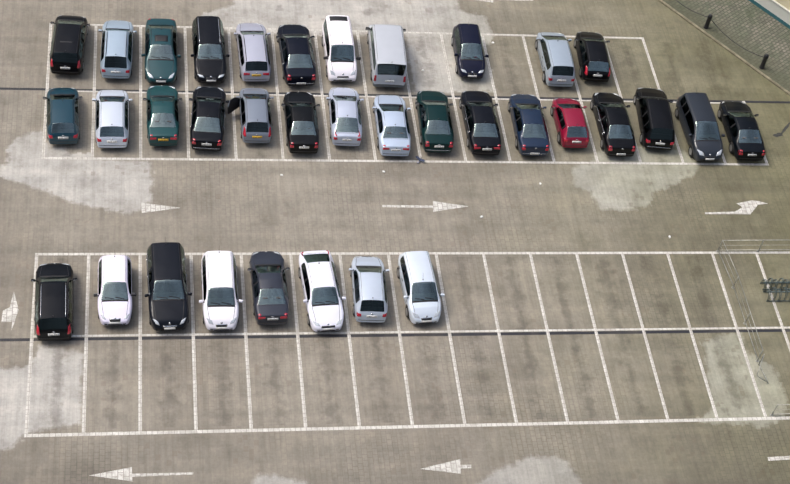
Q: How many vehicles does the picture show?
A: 35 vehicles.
